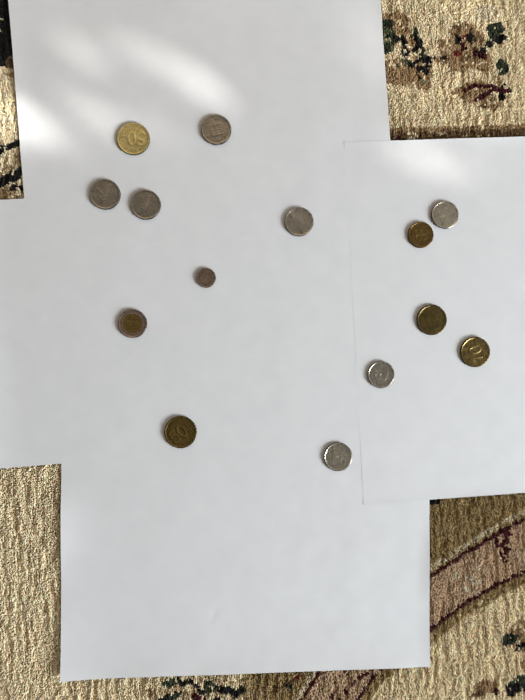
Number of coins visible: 14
